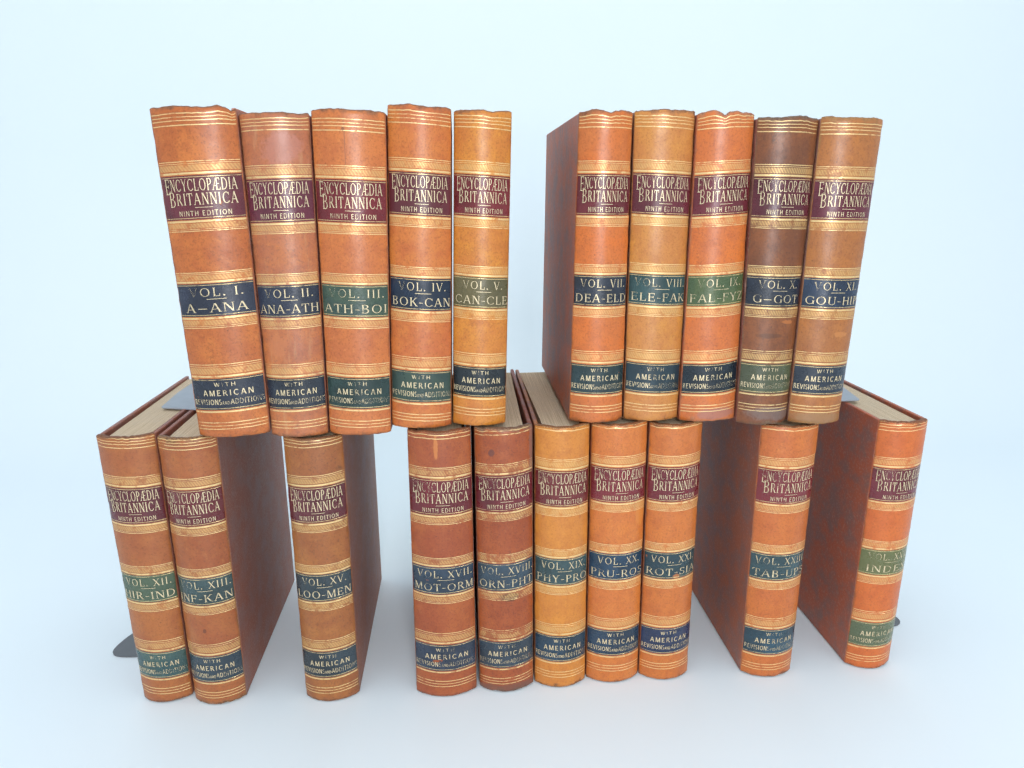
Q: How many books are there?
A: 20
